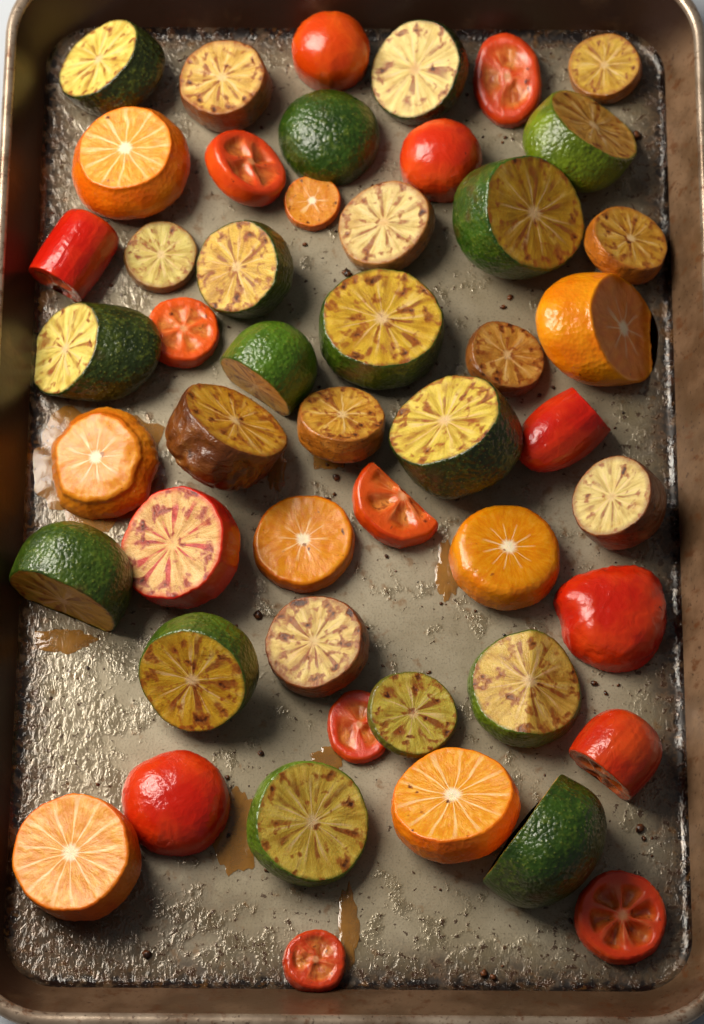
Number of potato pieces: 10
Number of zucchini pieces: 16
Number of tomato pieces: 15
